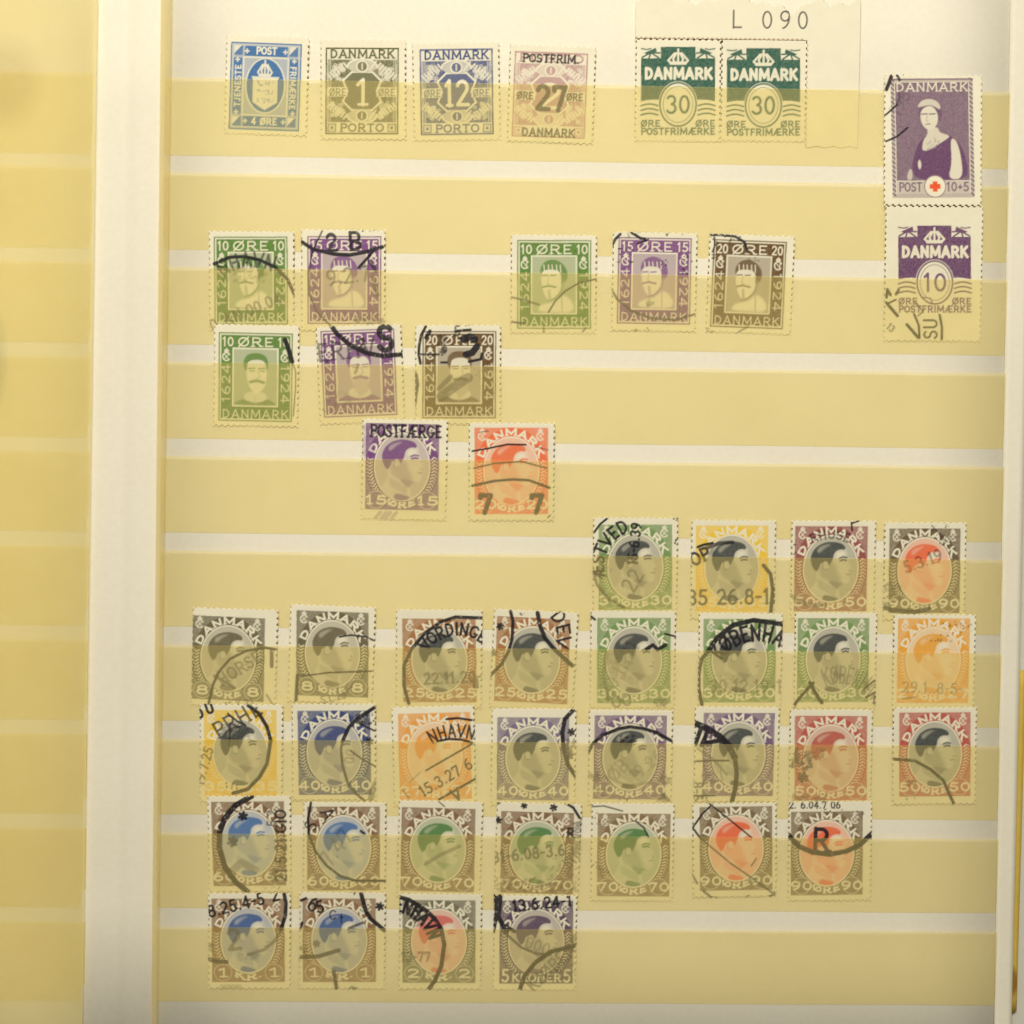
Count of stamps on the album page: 49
